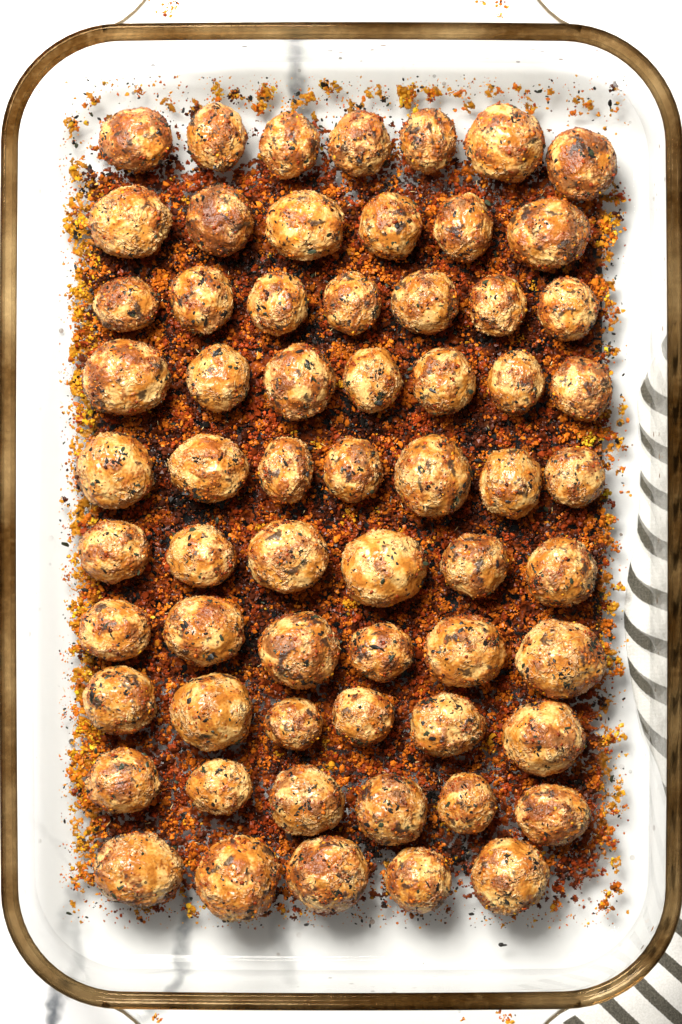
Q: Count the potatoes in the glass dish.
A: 63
